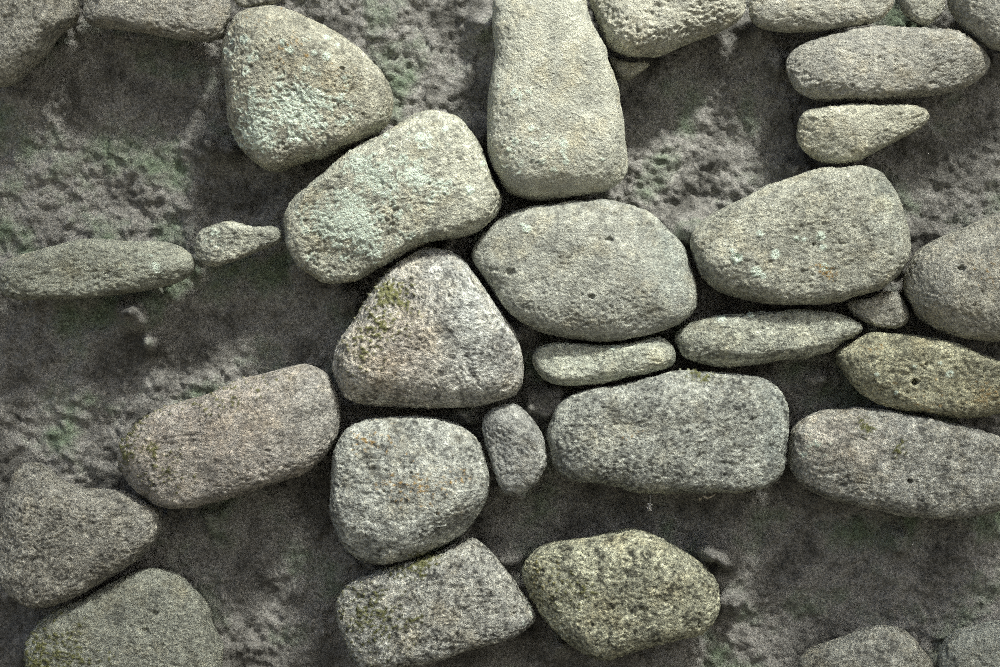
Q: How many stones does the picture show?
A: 34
